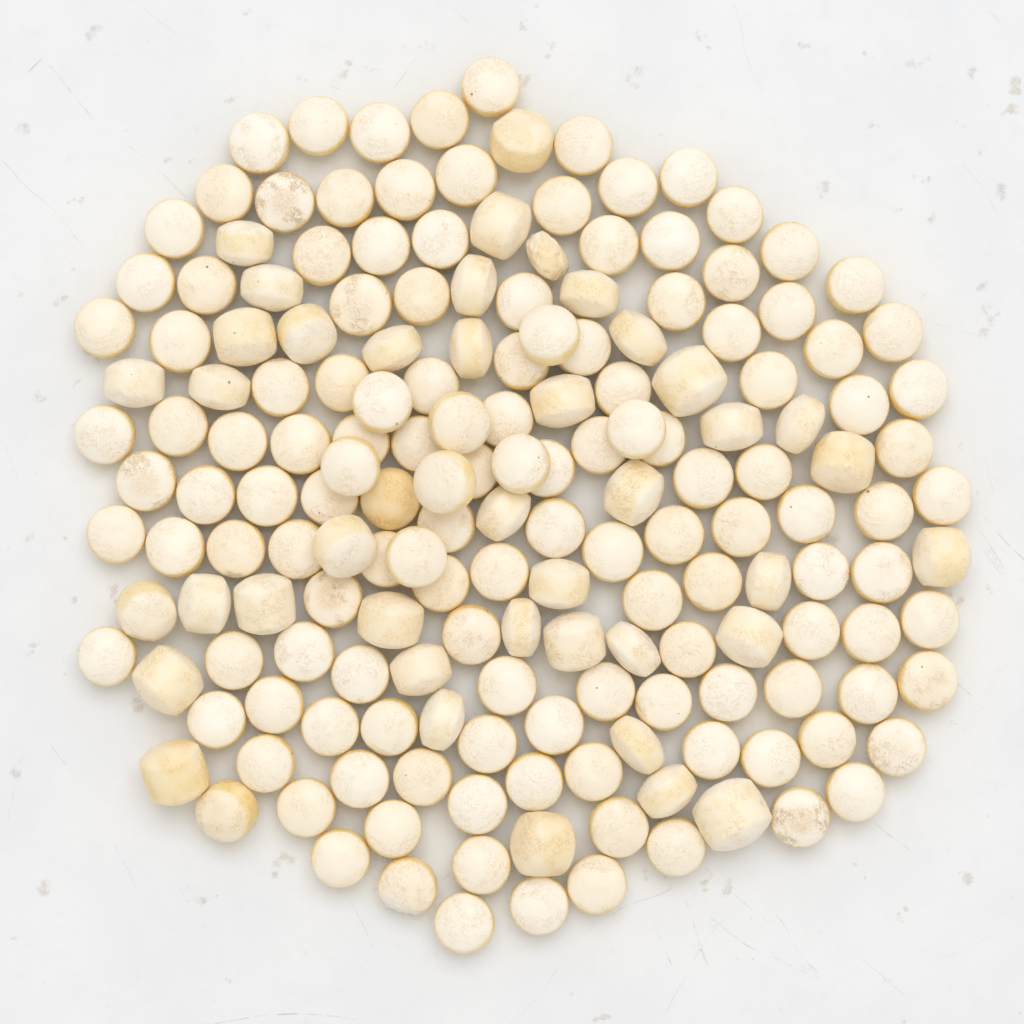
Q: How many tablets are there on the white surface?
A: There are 178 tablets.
